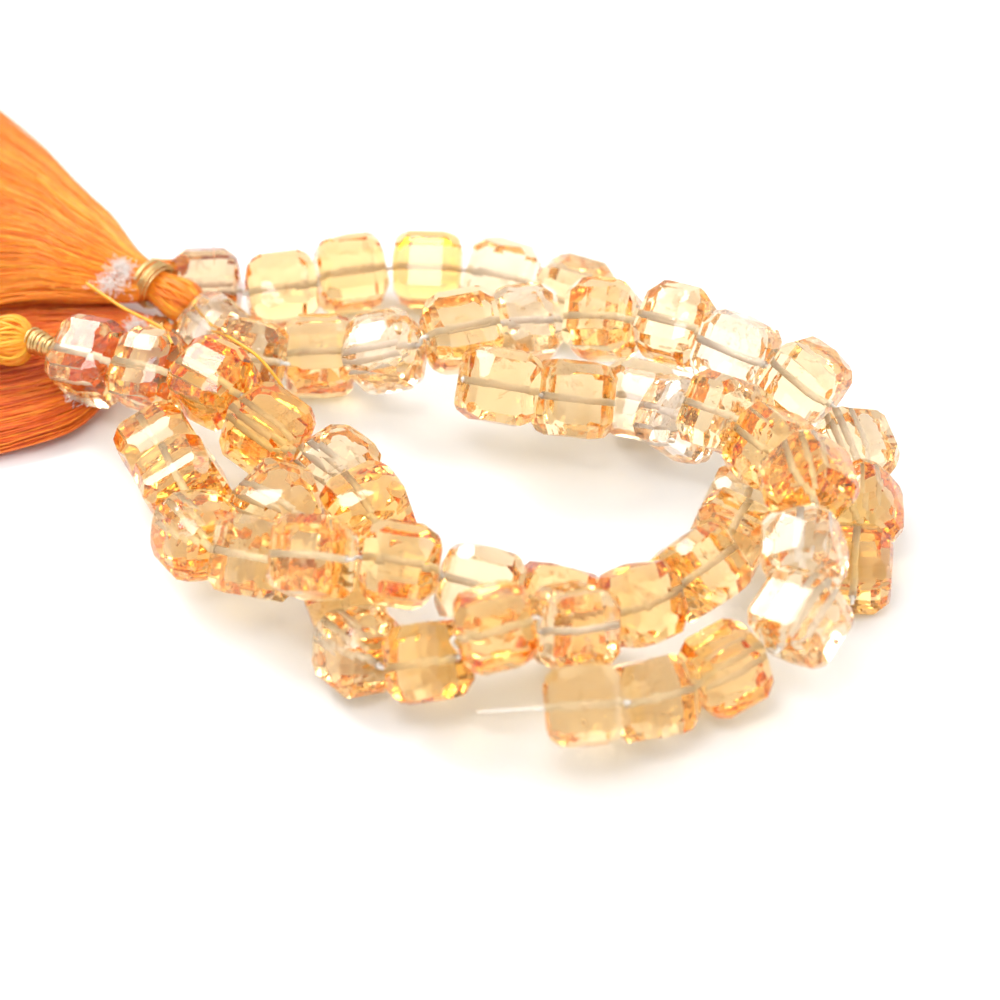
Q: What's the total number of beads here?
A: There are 55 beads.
